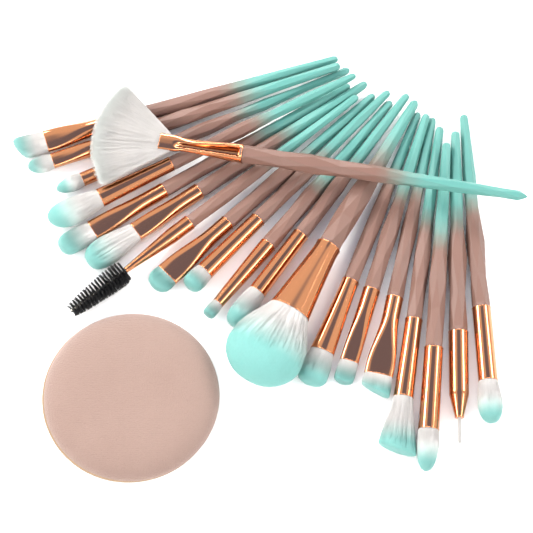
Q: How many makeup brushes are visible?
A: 20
